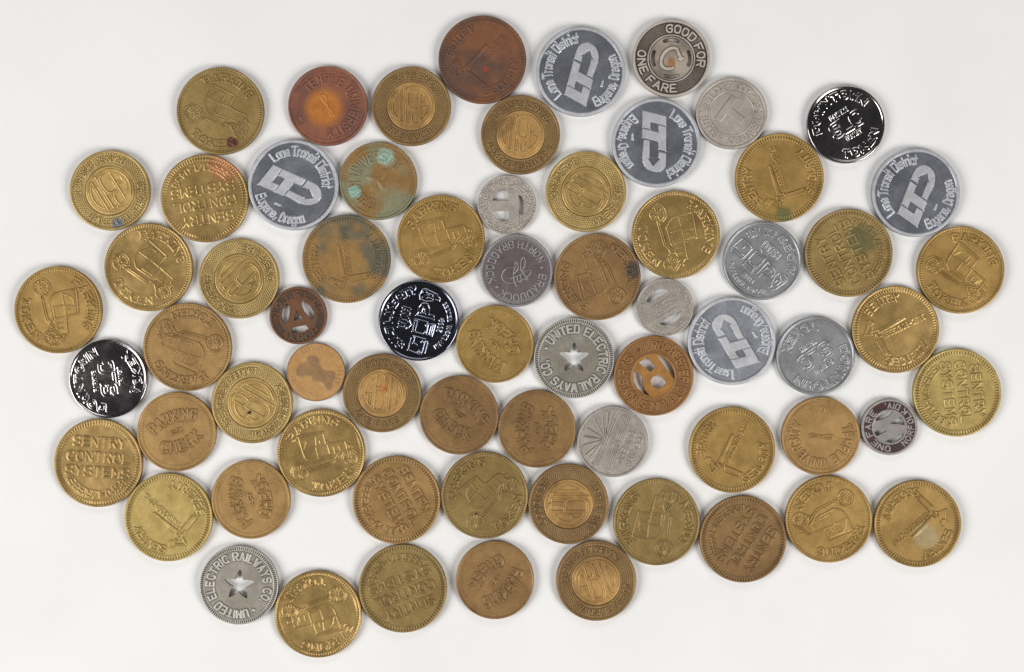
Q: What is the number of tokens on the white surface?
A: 67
